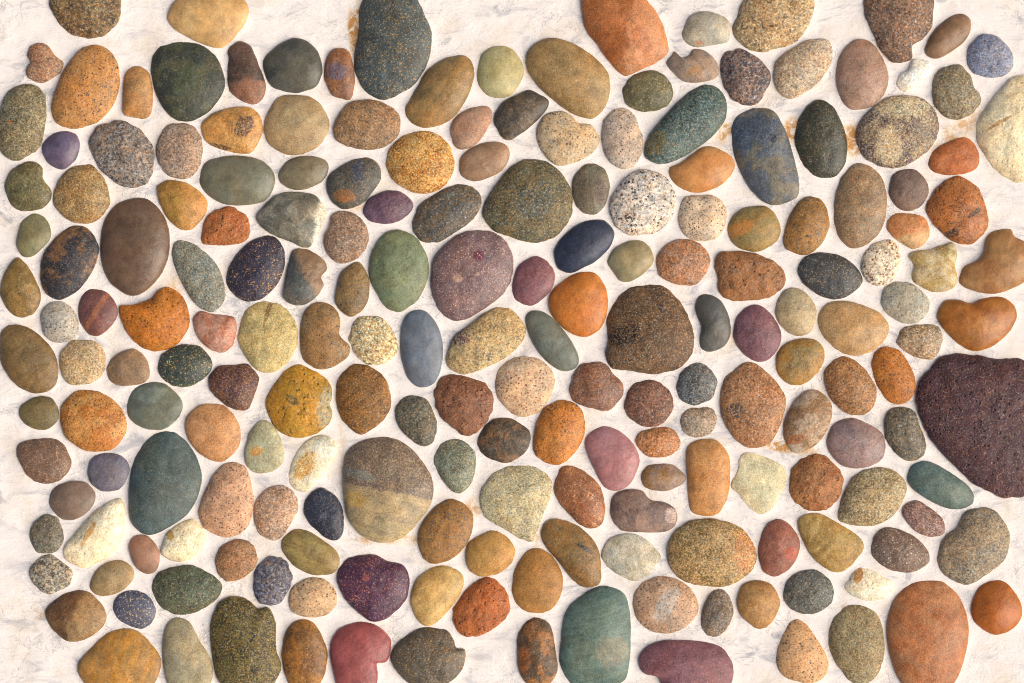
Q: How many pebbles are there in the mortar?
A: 200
